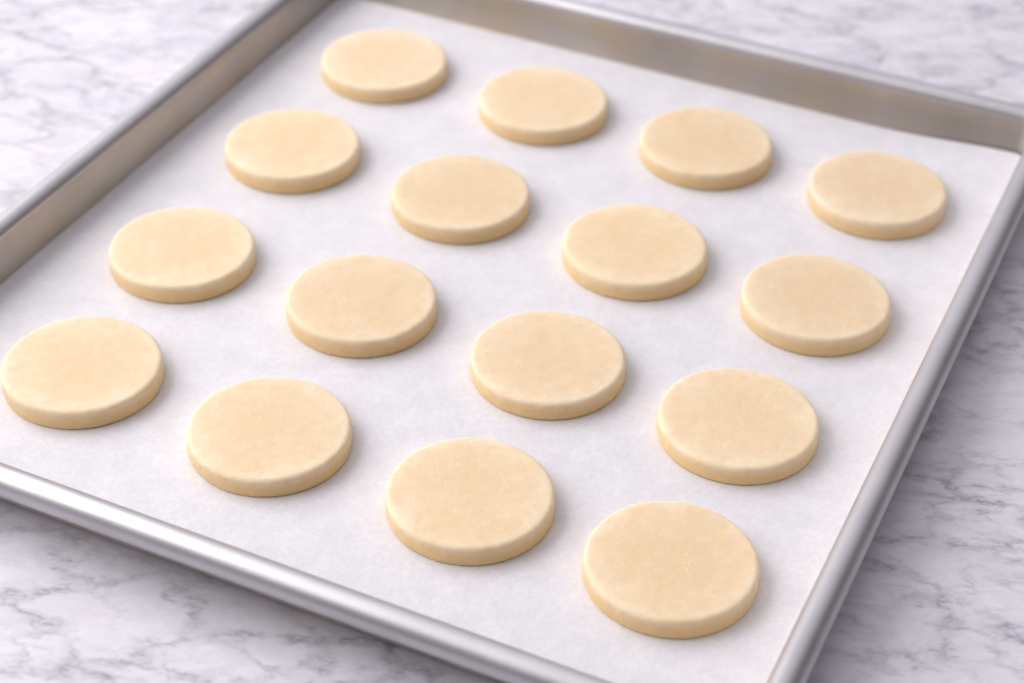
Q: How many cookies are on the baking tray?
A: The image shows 16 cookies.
